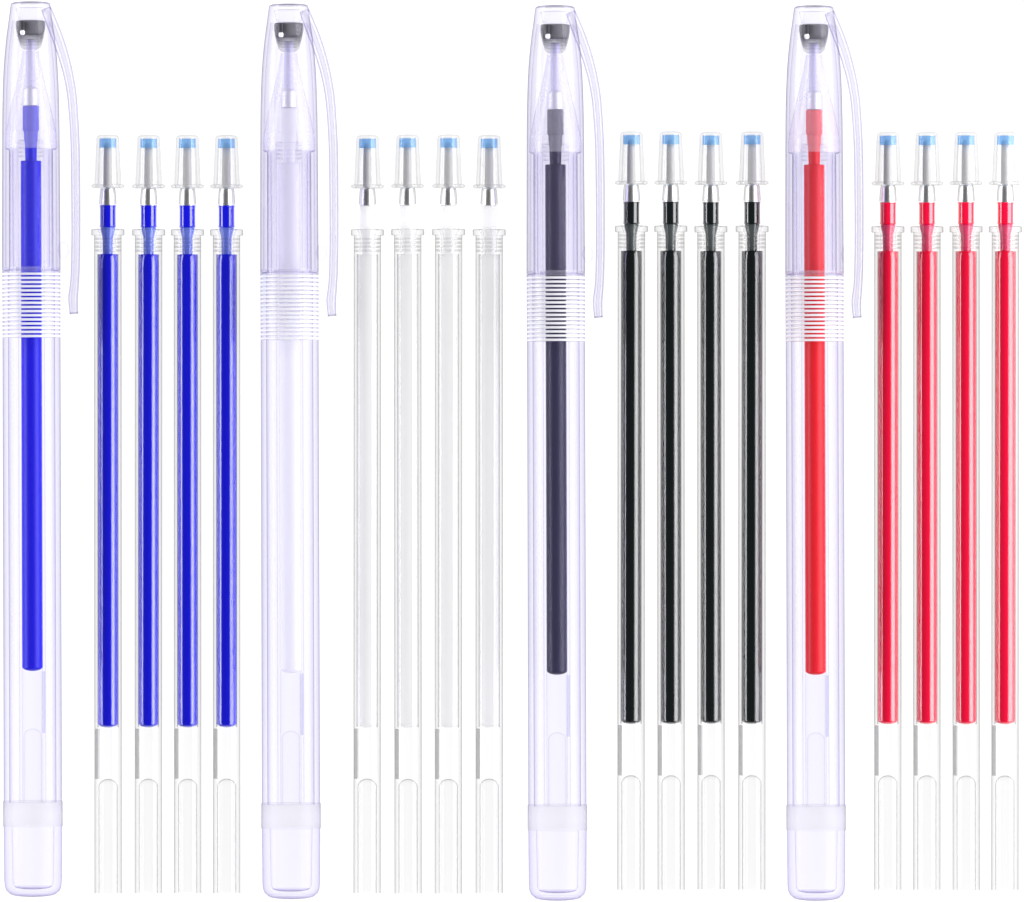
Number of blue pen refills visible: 4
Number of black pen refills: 4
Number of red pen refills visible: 4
